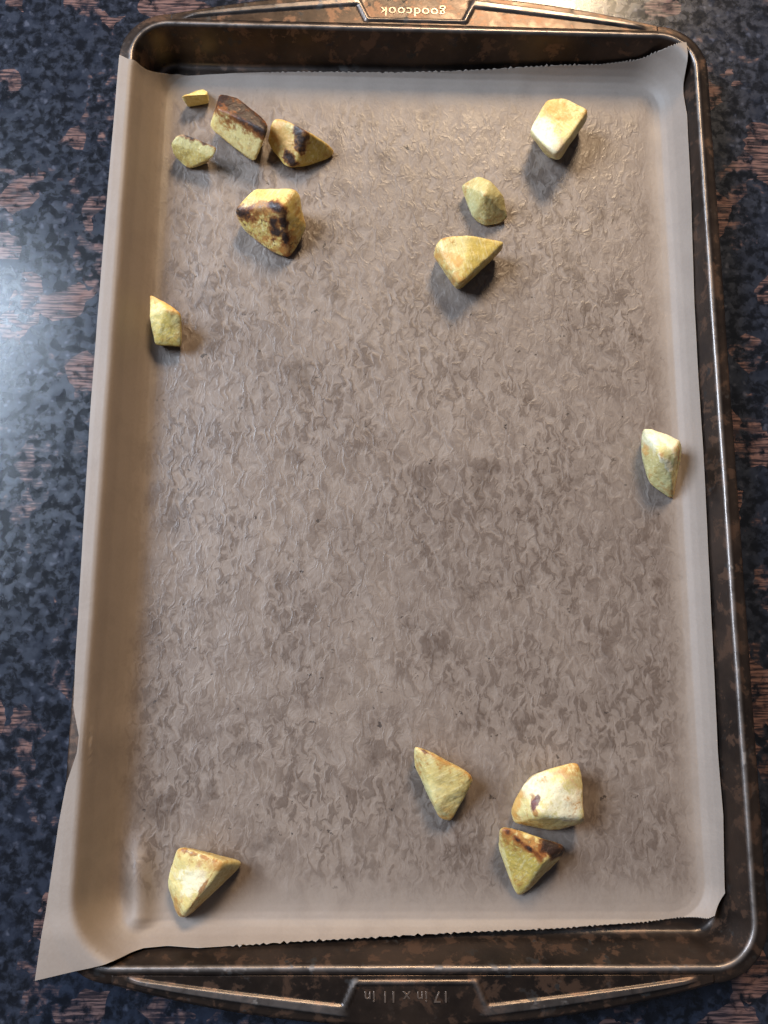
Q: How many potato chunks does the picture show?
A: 14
